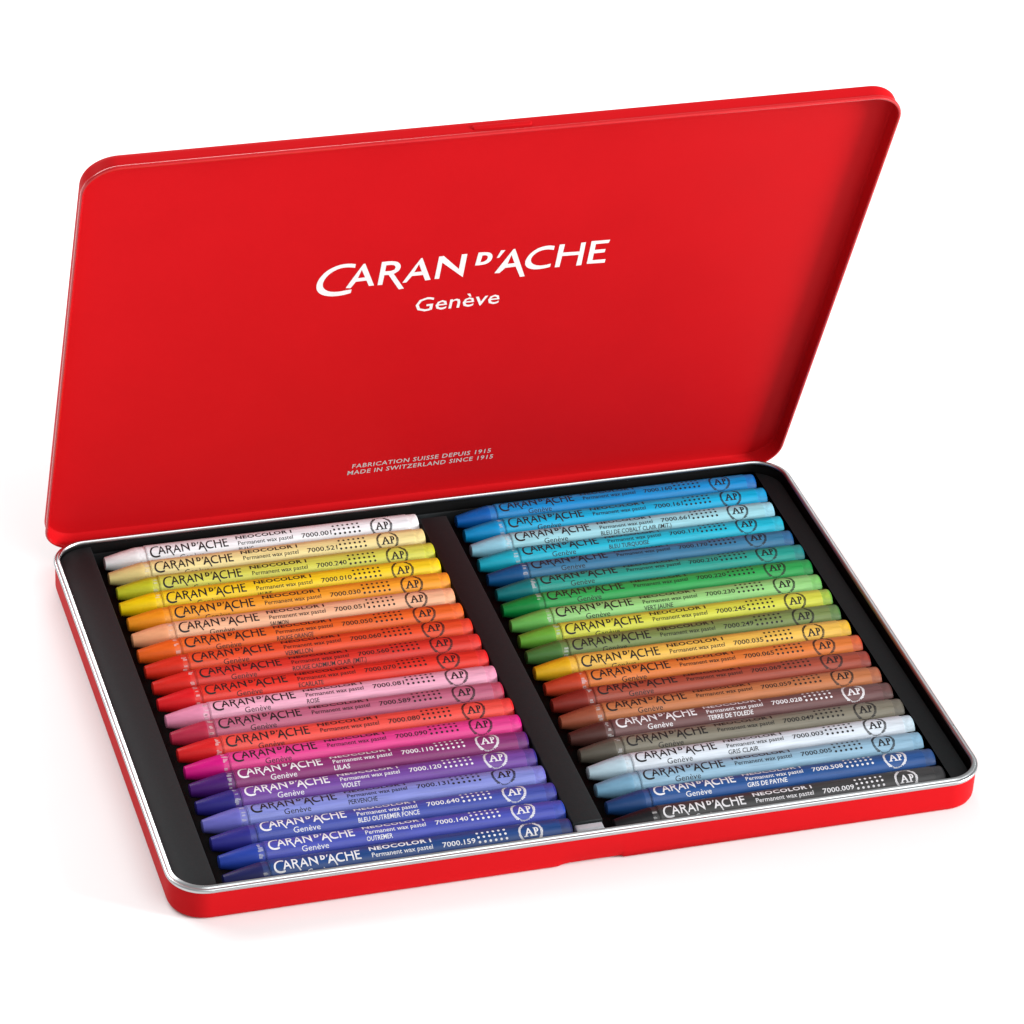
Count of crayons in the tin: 40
